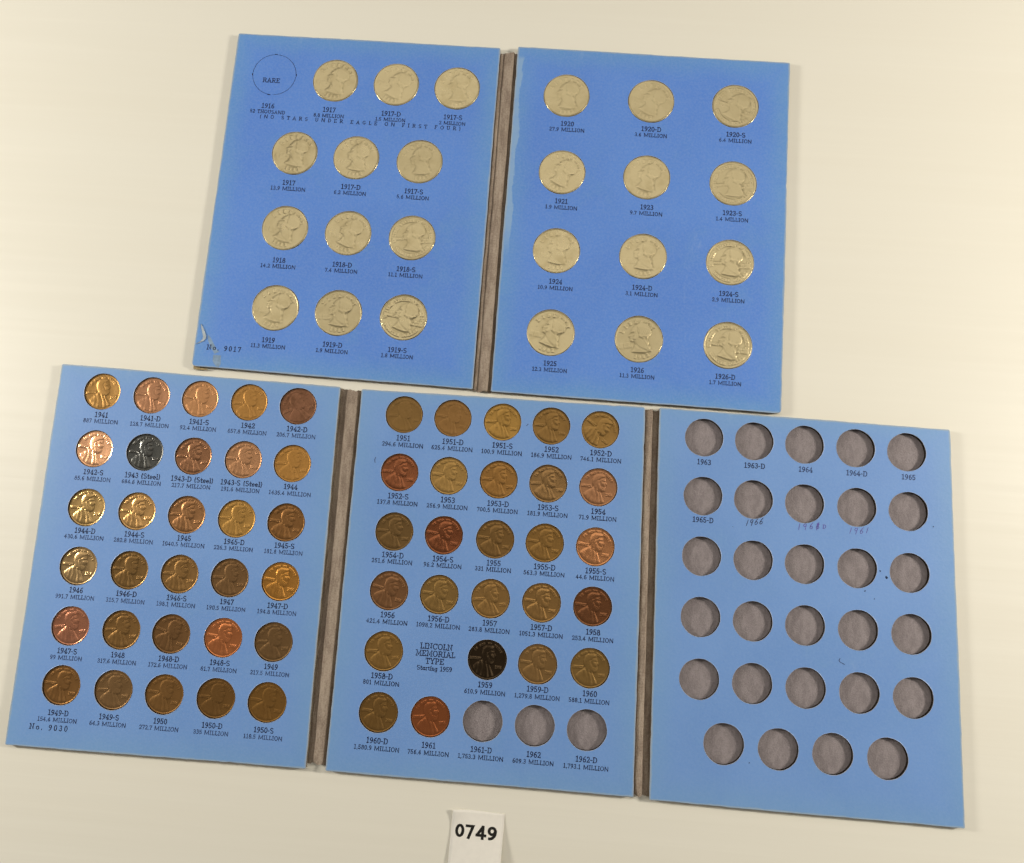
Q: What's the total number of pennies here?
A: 56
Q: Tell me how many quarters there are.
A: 24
